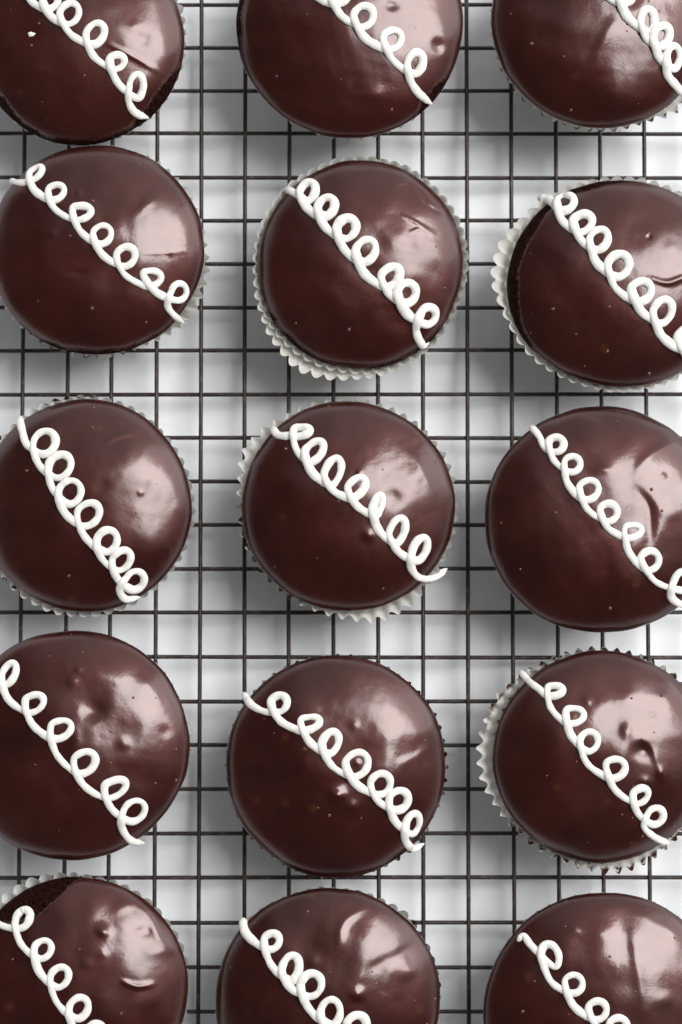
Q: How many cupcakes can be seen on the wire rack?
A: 15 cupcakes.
